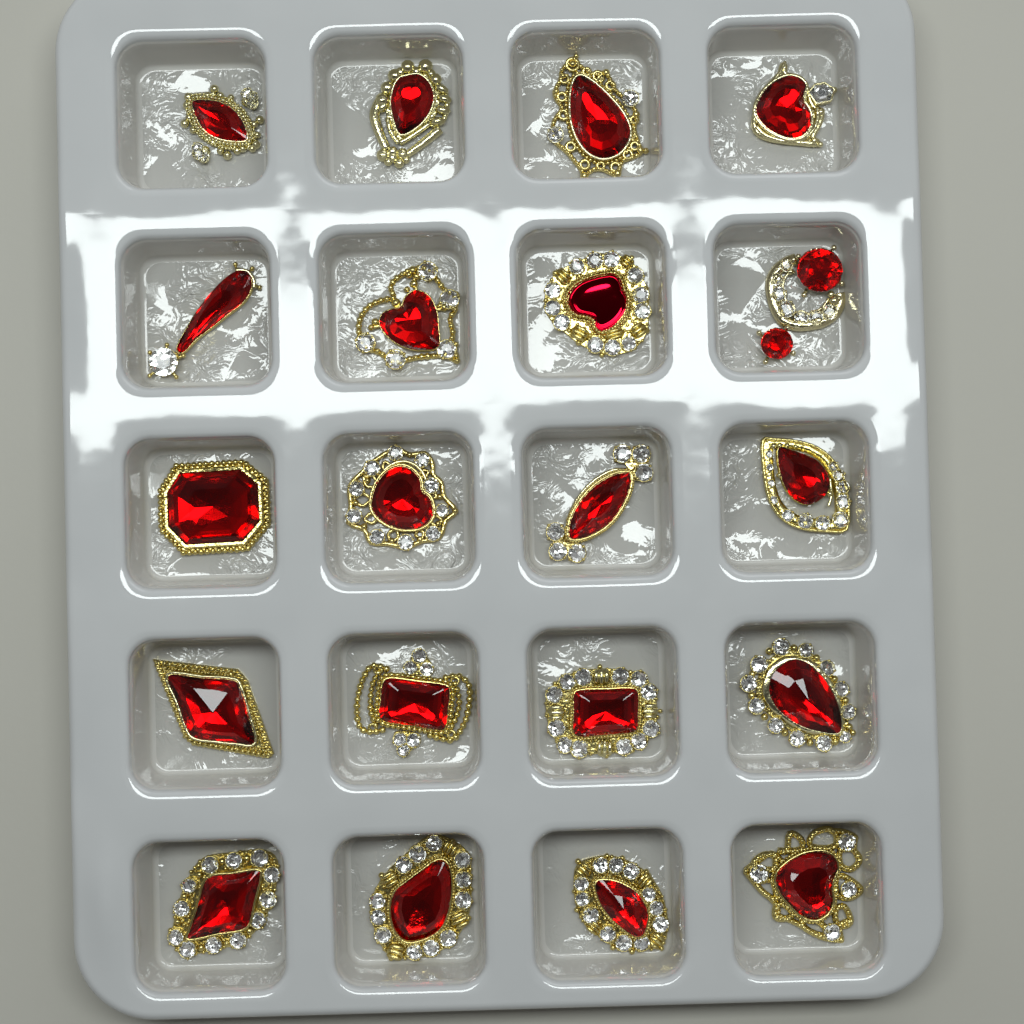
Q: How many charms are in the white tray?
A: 20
